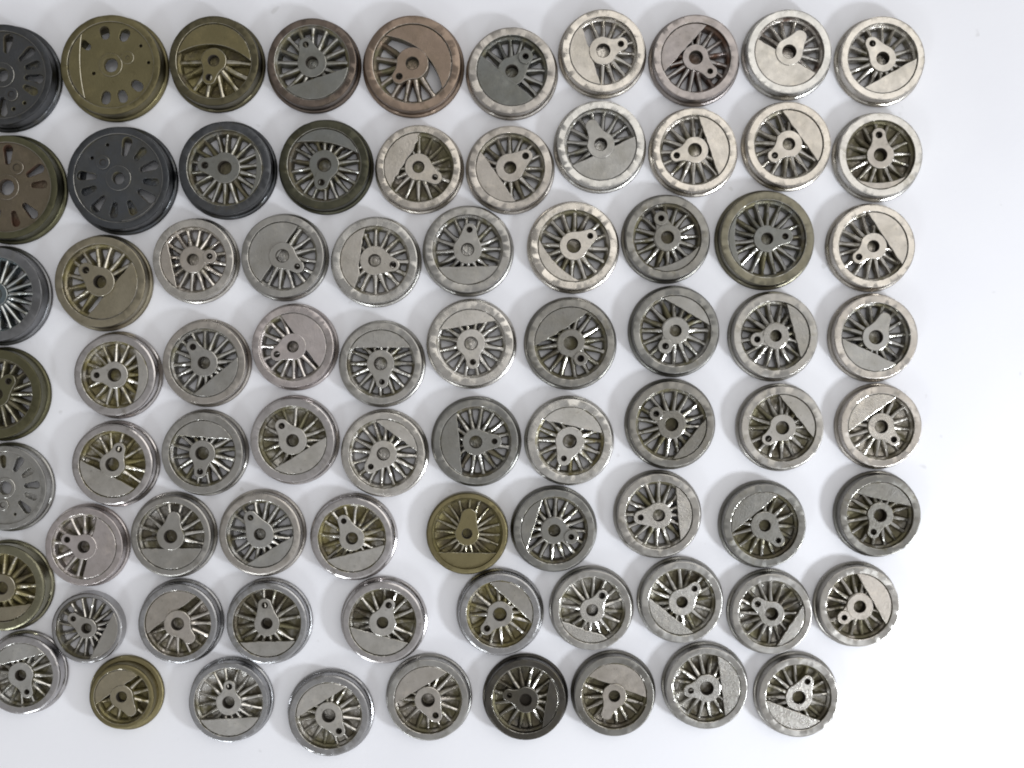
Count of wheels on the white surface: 78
